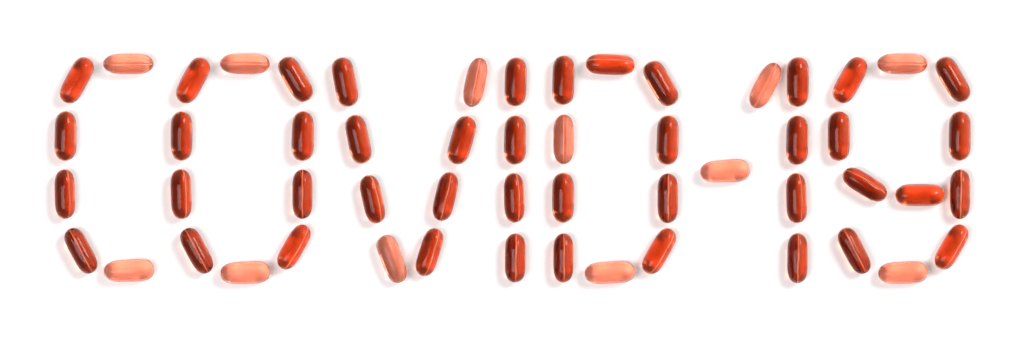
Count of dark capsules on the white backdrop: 43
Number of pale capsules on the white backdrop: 12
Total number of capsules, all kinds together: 55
